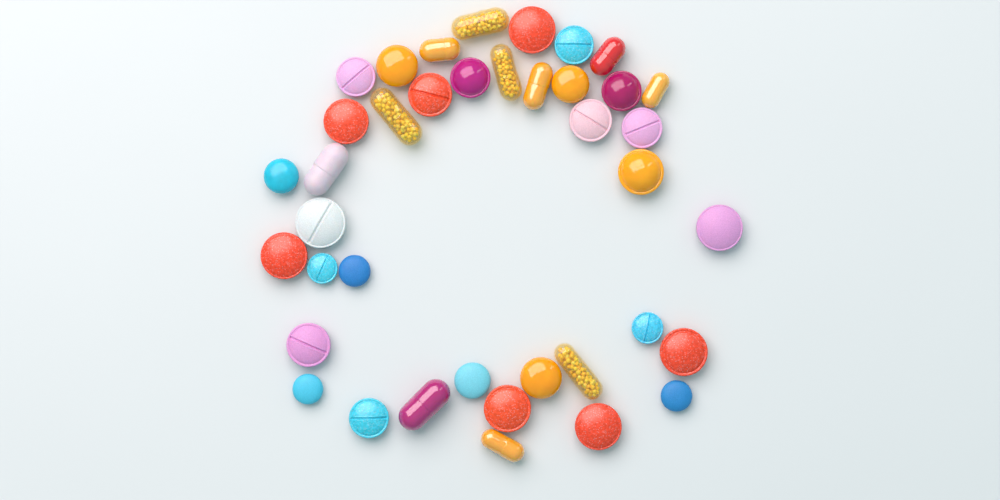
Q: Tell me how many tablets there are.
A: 28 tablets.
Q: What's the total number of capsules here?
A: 11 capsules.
